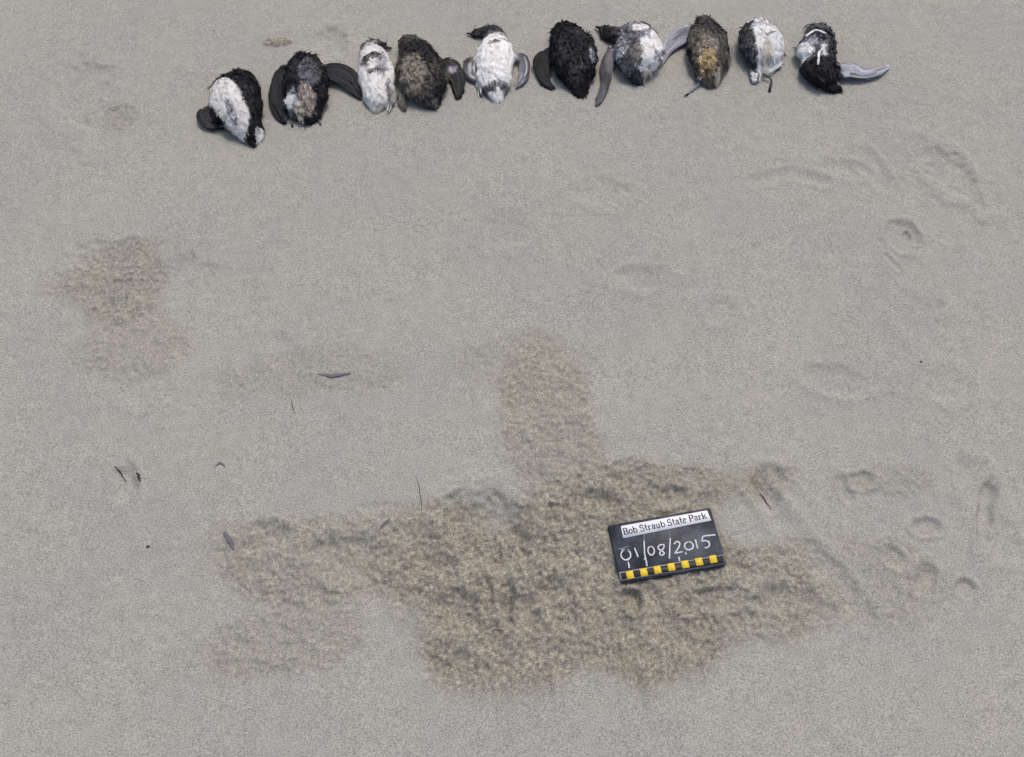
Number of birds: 10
